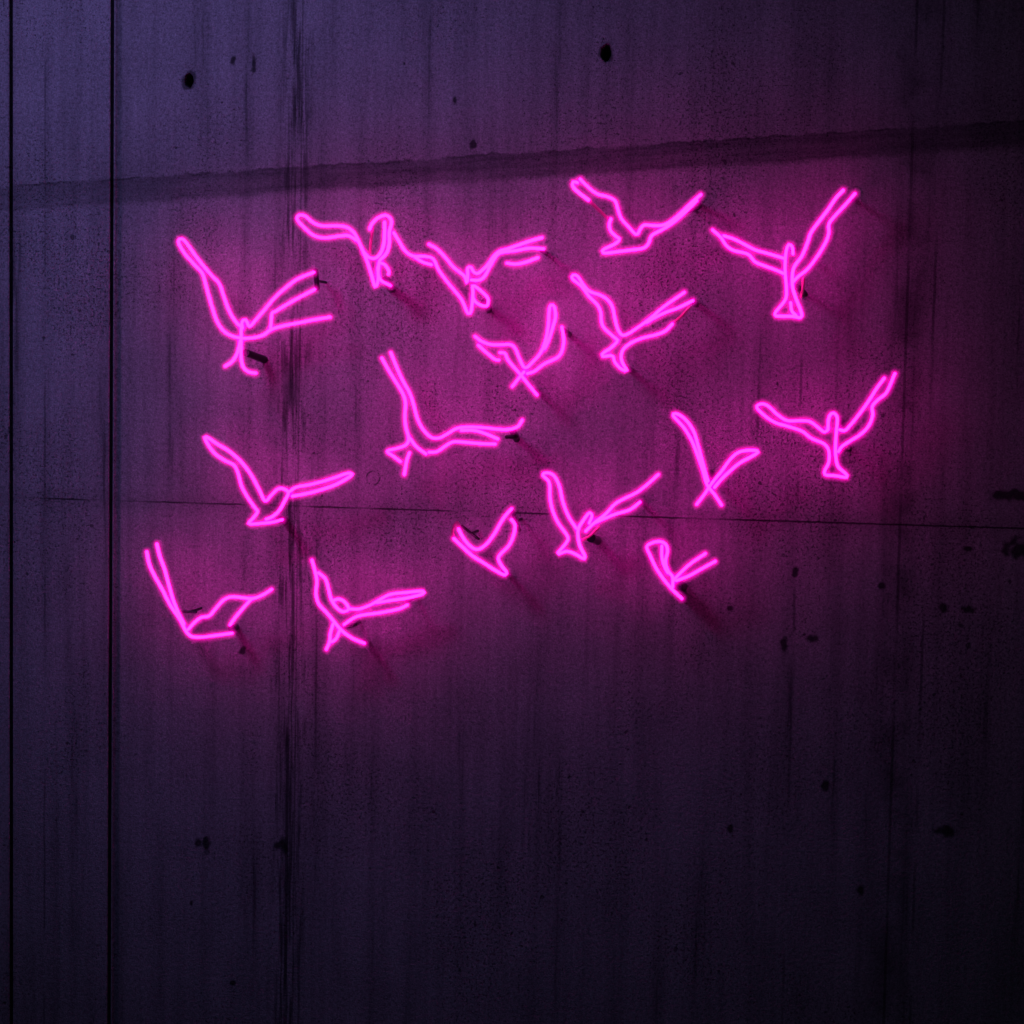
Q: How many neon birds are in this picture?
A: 16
